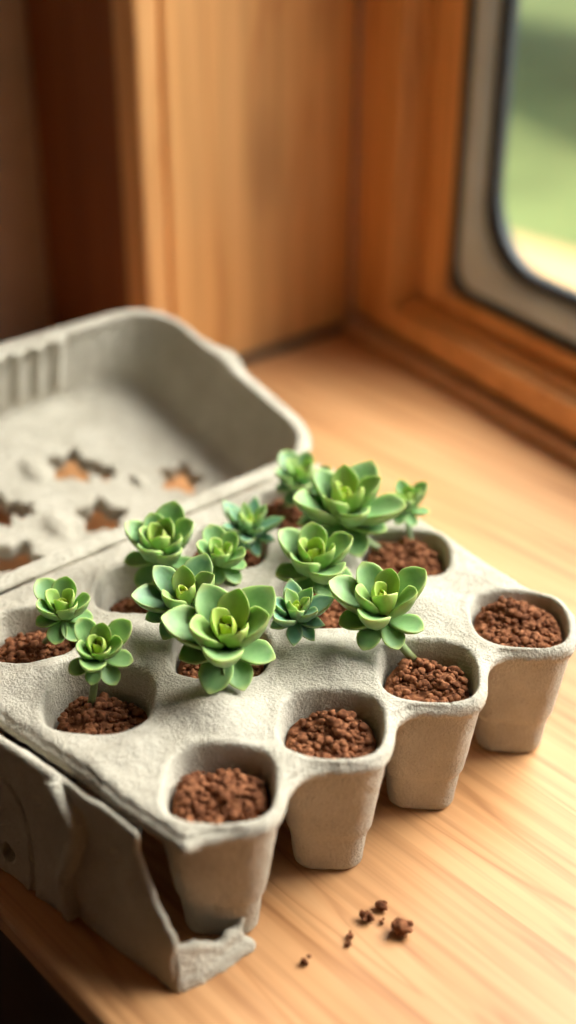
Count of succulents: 13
